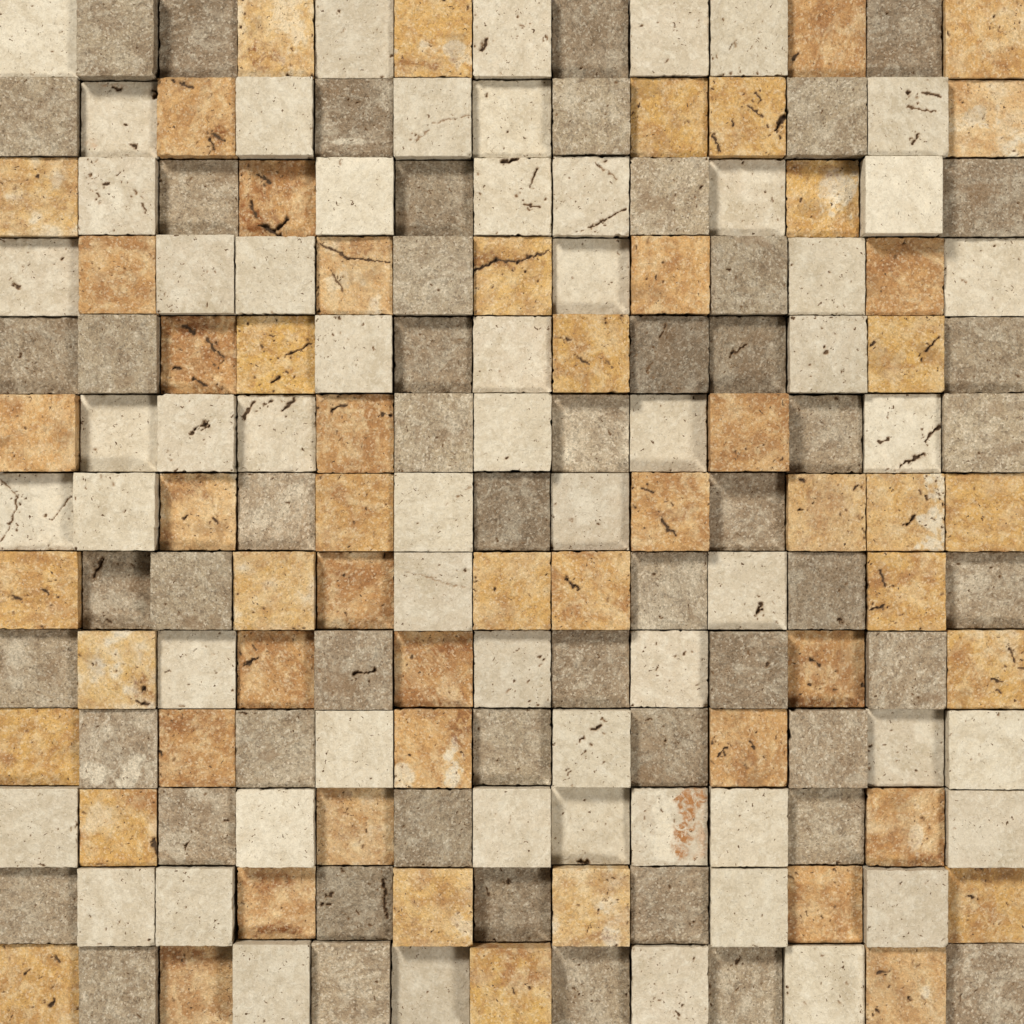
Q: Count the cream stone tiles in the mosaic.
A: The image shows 59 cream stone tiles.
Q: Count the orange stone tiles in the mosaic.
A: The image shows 56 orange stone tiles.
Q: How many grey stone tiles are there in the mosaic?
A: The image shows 54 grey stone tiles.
